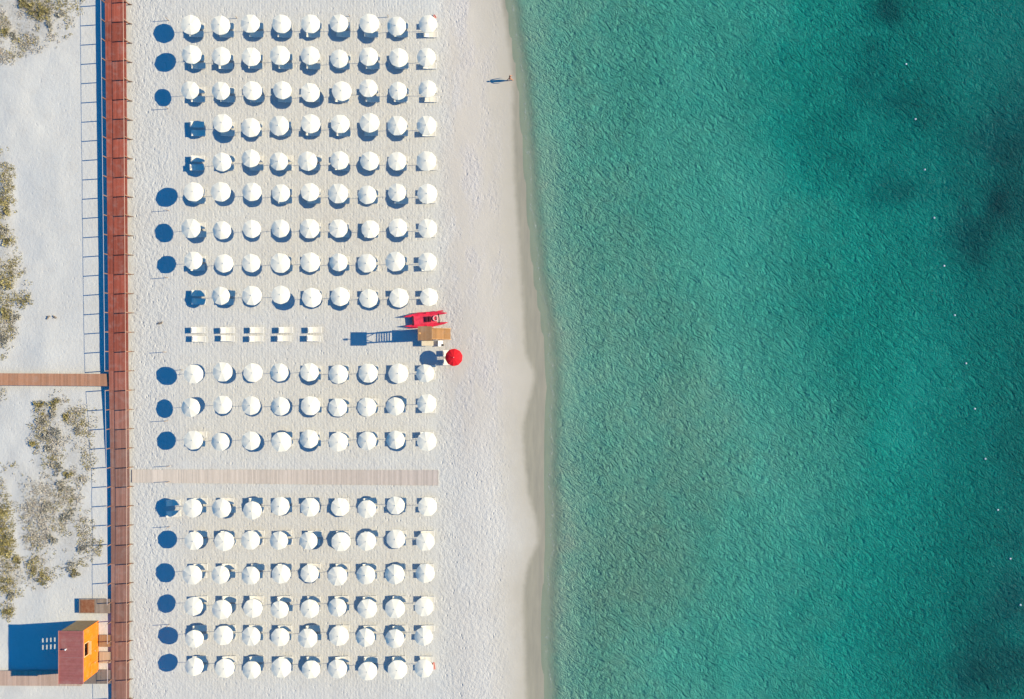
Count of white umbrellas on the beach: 159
